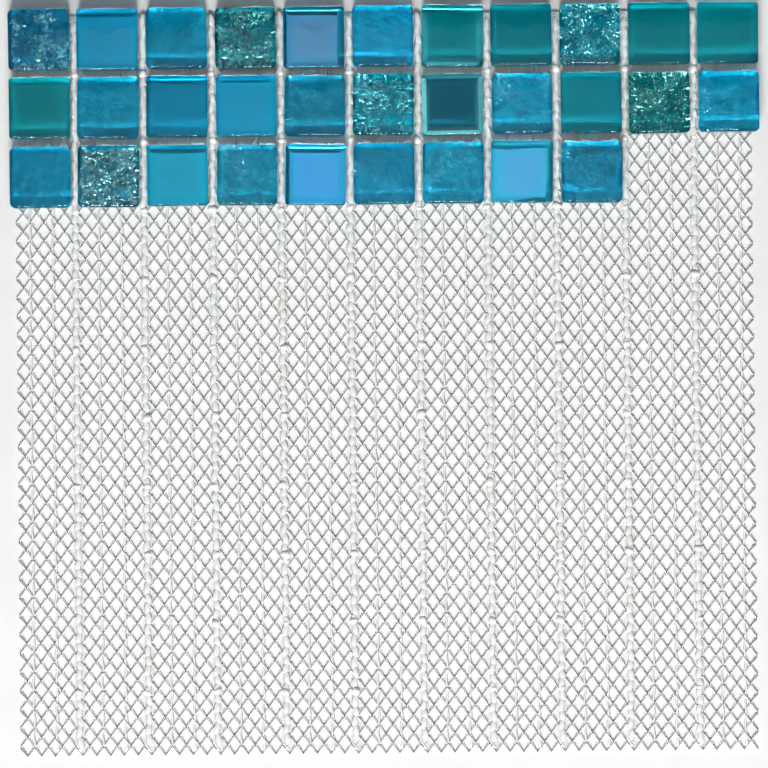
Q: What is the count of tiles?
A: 31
